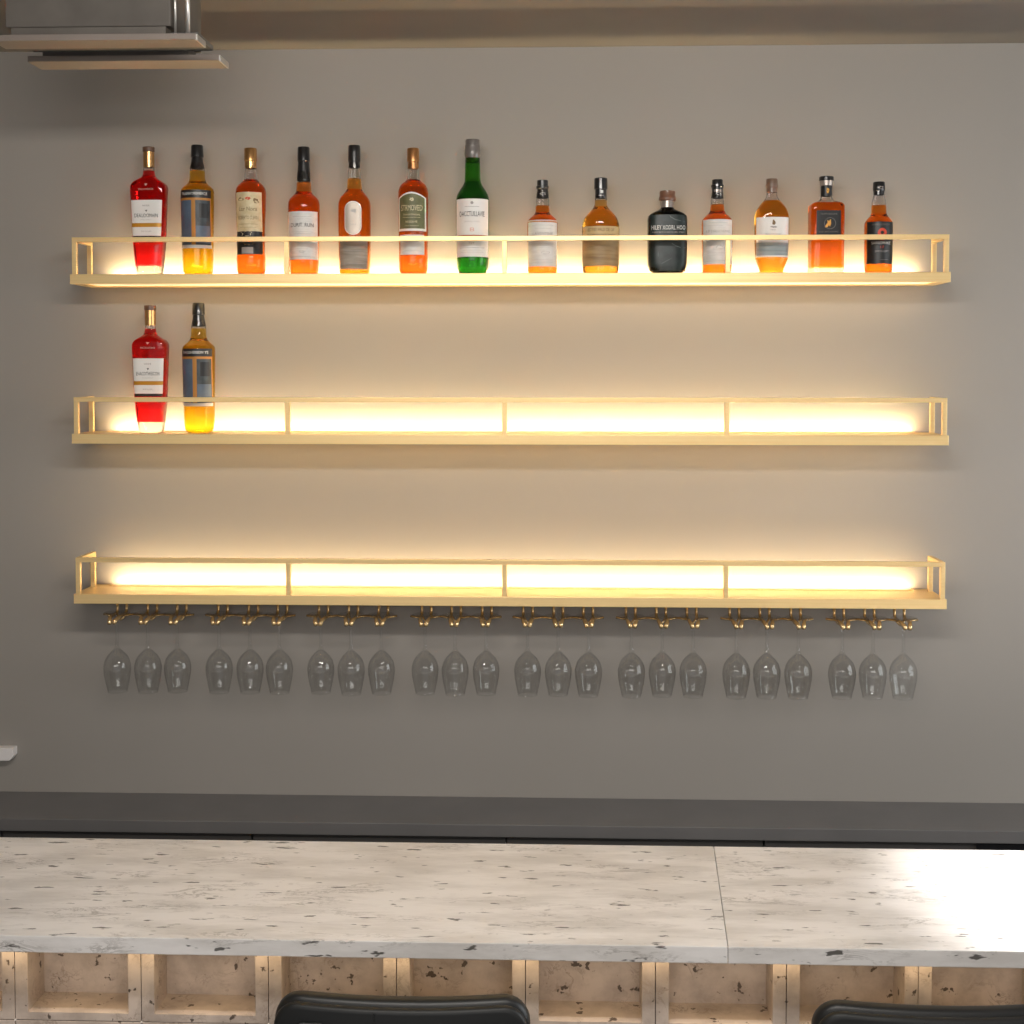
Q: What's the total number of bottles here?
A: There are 16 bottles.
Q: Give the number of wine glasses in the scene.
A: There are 24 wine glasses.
